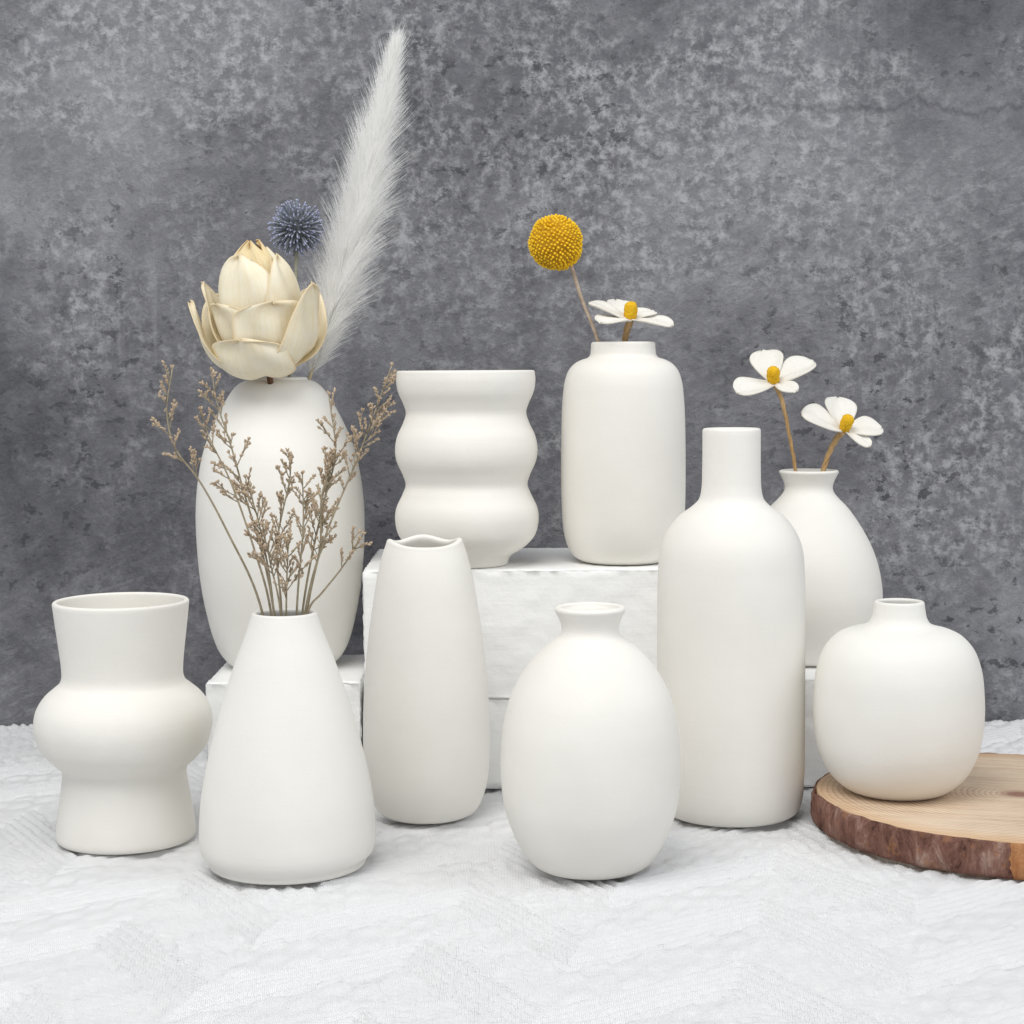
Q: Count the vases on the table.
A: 10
